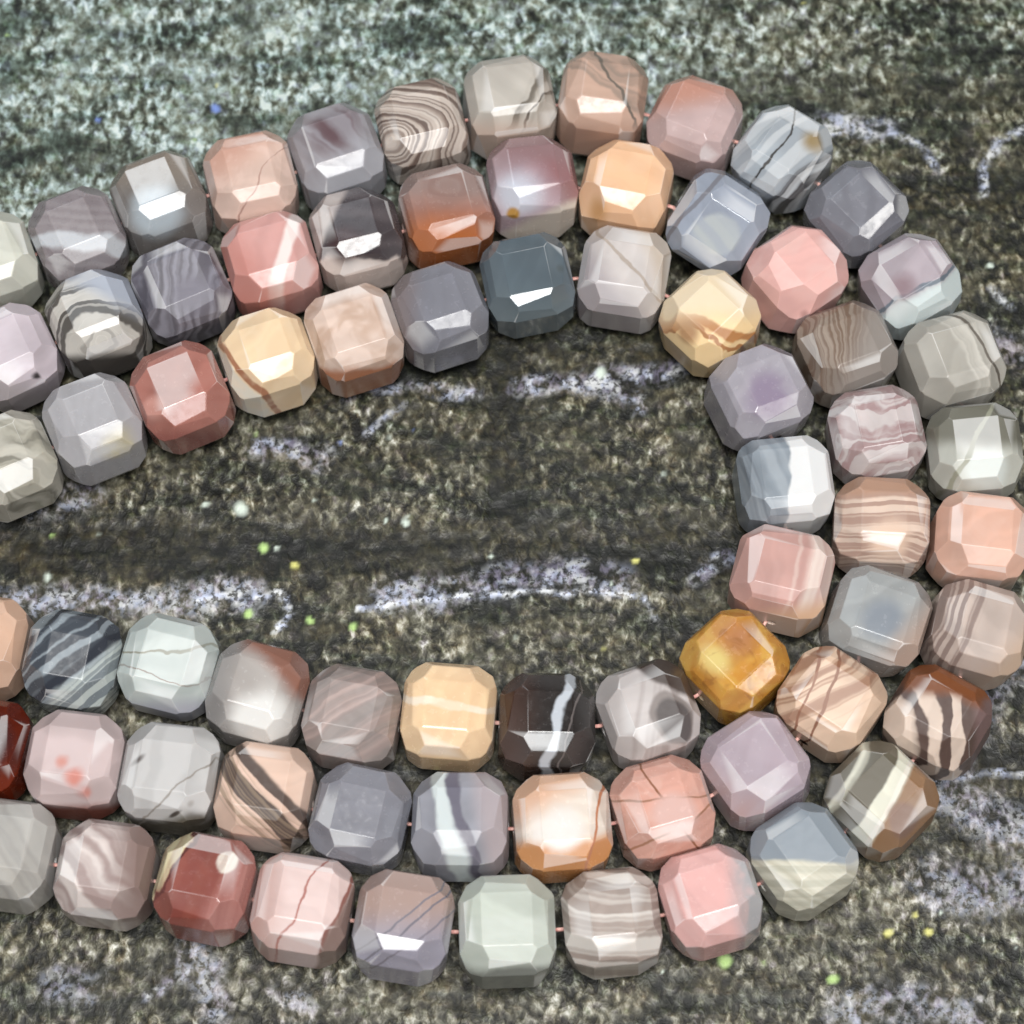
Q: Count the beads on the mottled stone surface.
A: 72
